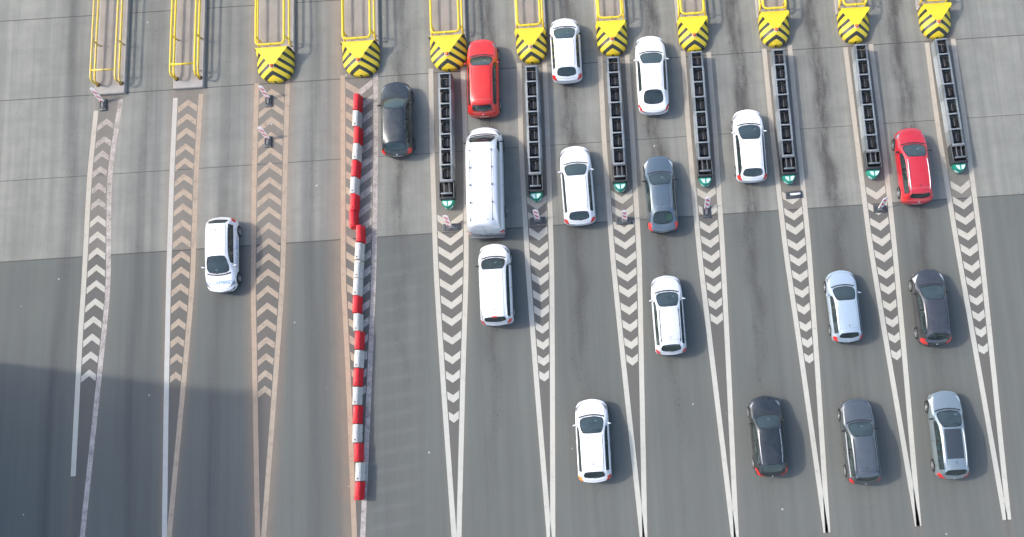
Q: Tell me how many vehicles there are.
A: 18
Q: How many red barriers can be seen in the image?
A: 12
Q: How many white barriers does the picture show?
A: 11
